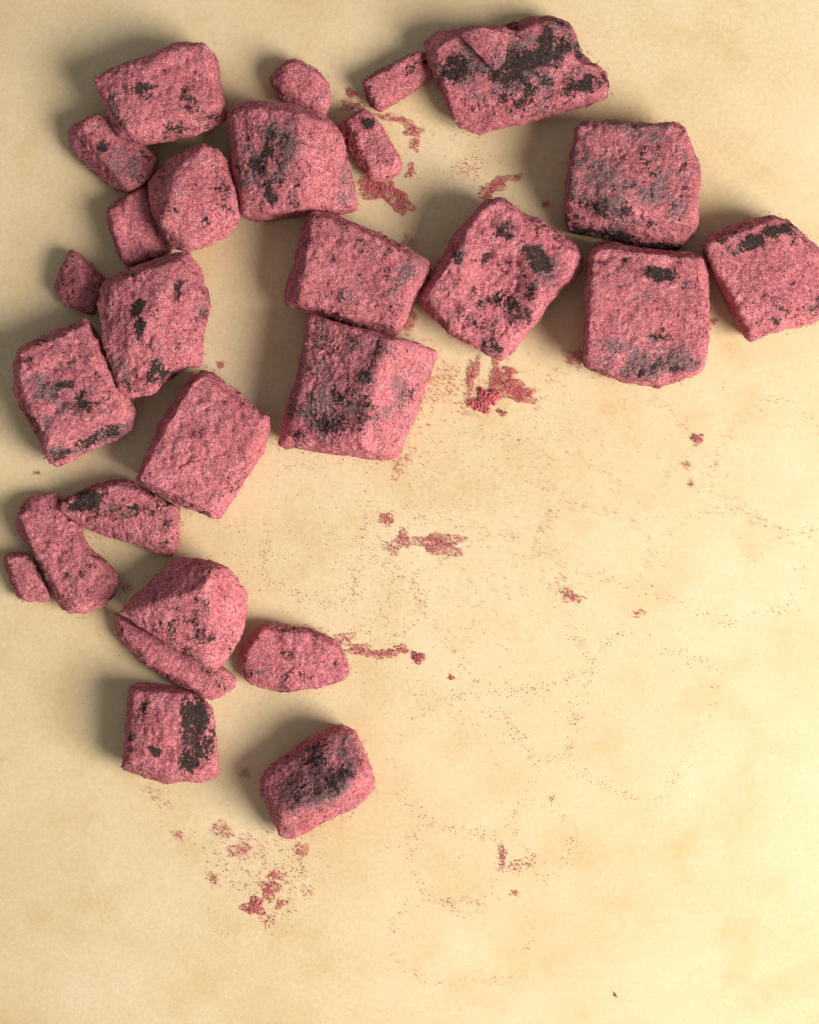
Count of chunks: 27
